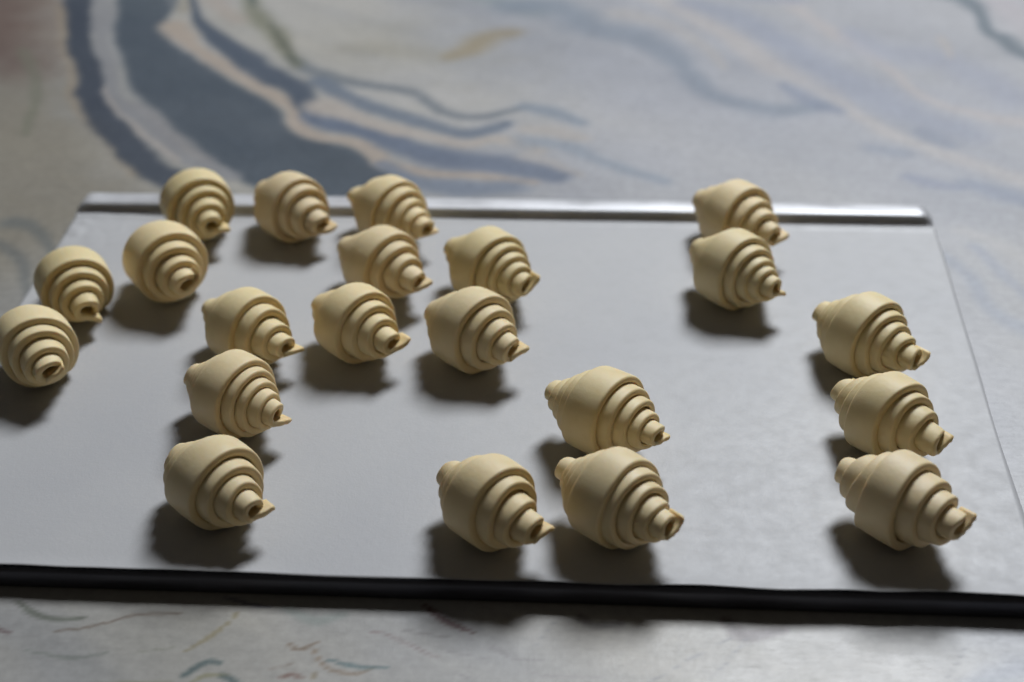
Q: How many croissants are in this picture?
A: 21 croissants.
